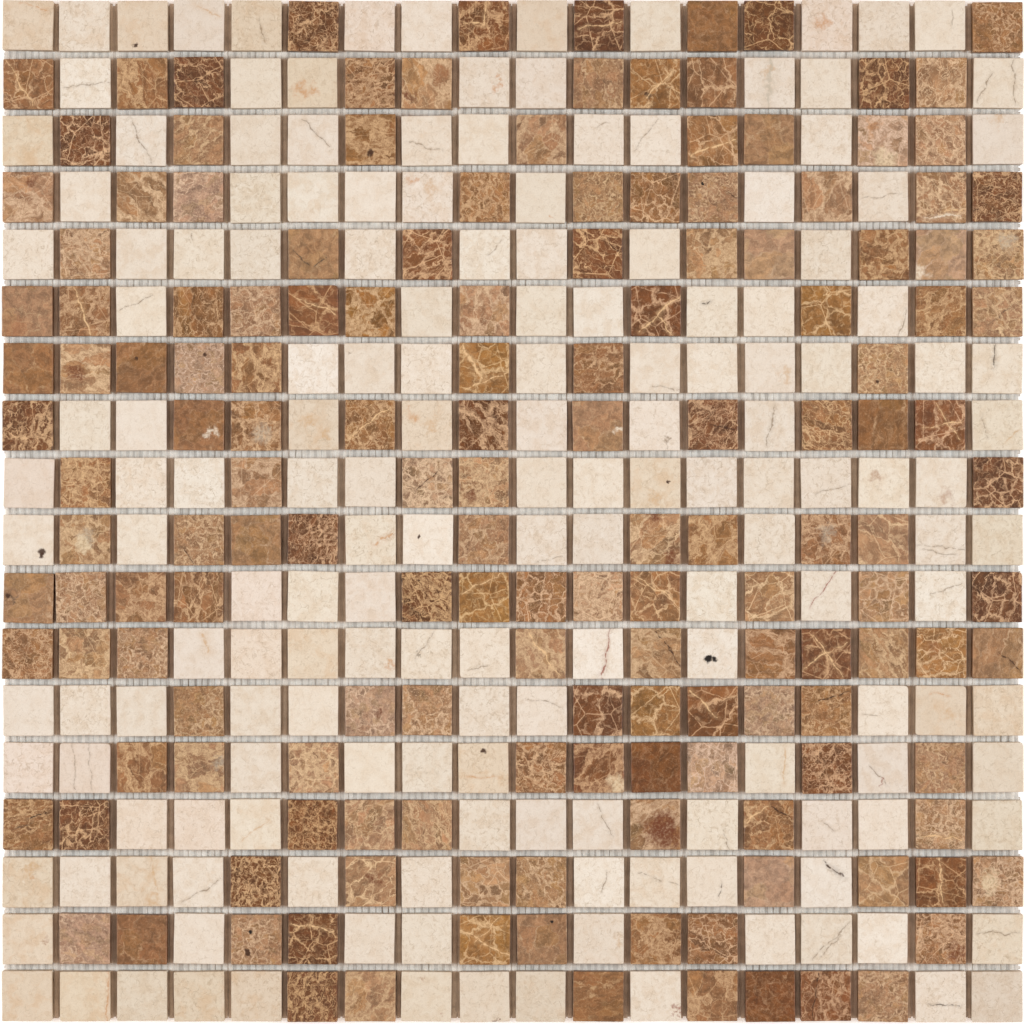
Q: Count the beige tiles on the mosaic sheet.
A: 167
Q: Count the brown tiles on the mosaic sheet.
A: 157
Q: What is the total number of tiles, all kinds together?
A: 324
